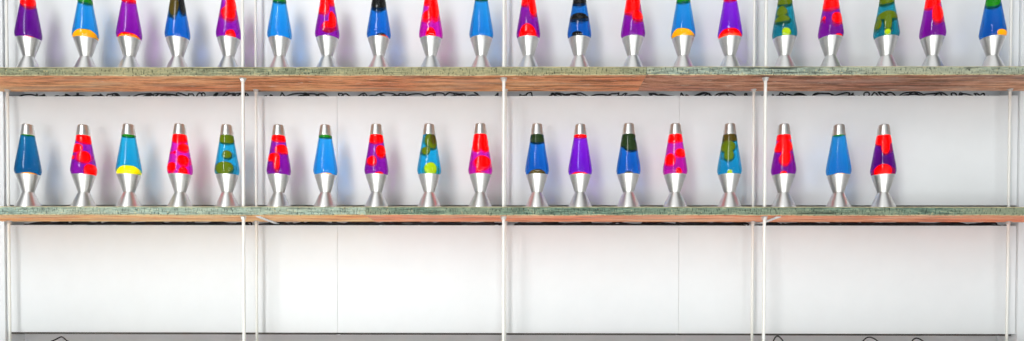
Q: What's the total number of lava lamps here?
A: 38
